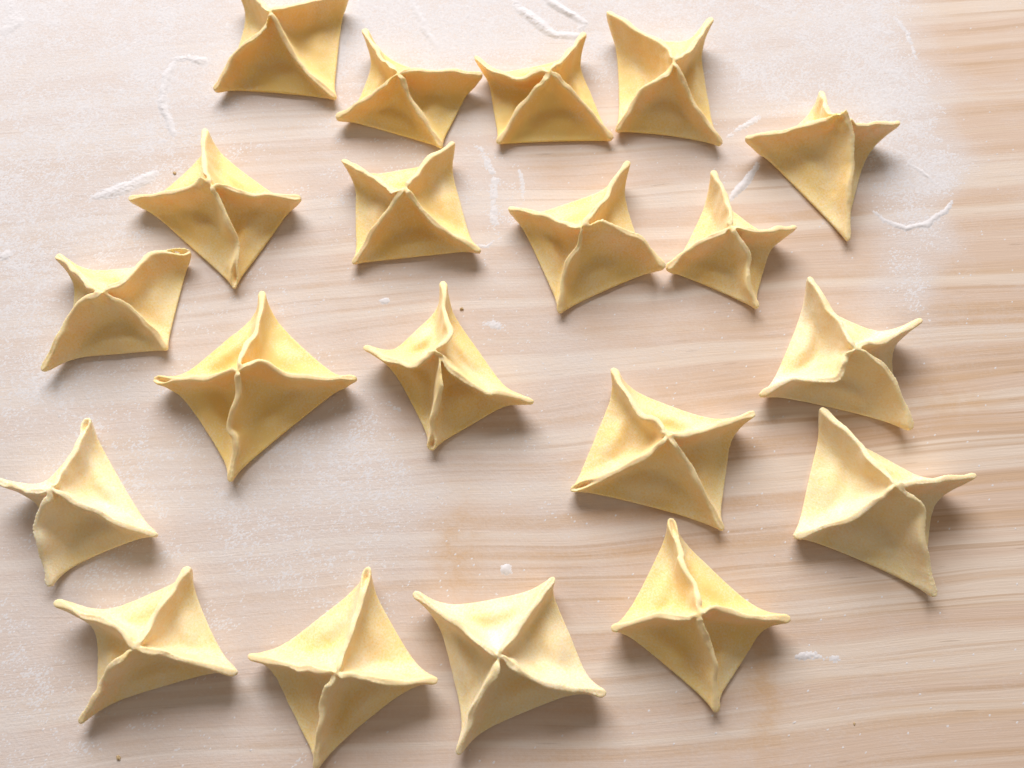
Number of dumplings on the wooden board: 20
